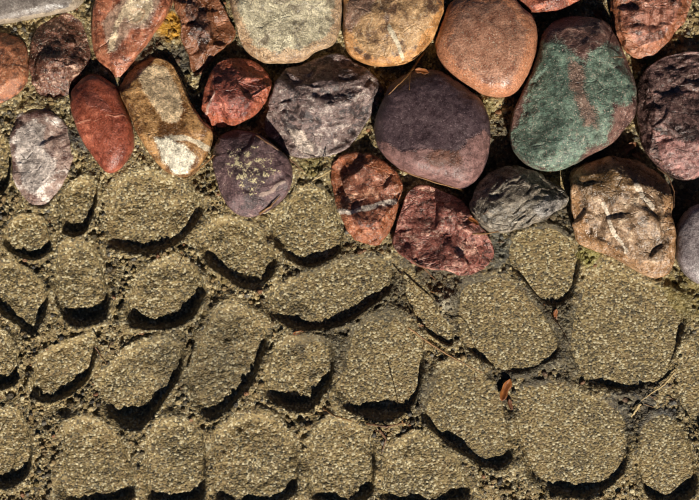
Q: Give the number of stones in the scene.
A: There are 24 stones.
